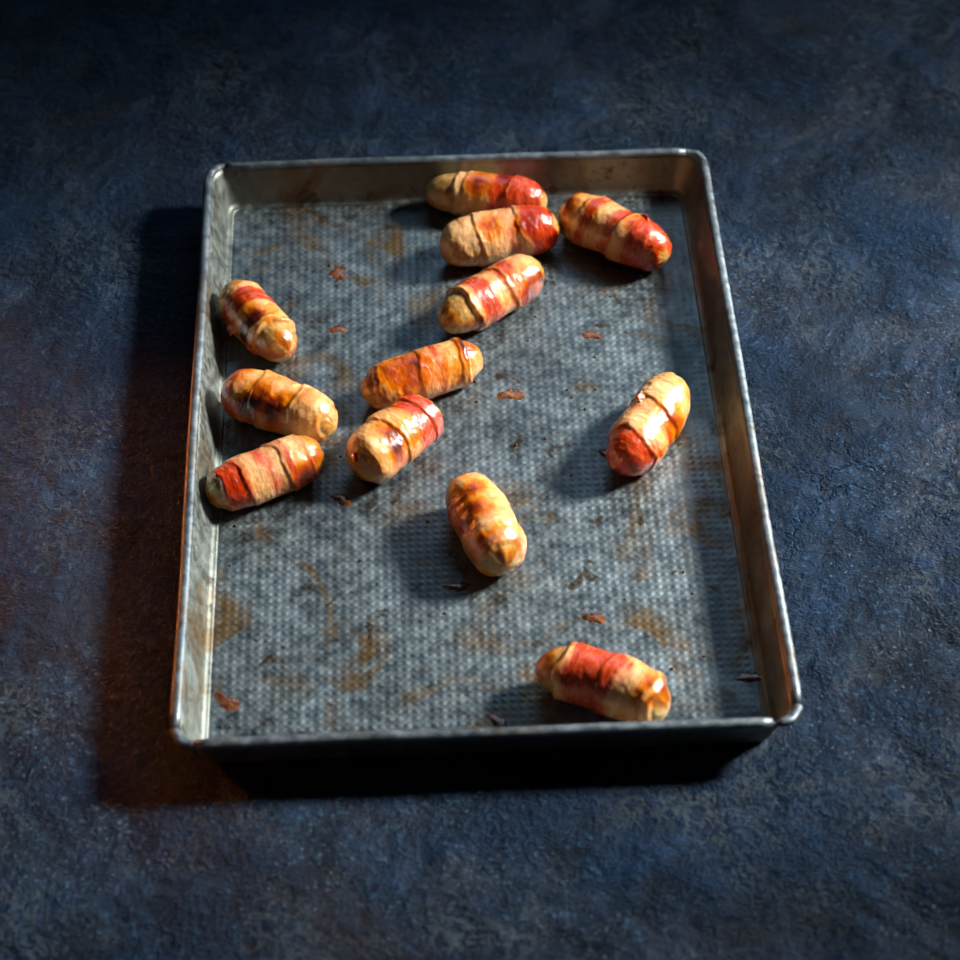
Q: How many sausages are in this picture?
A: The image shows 12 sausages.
